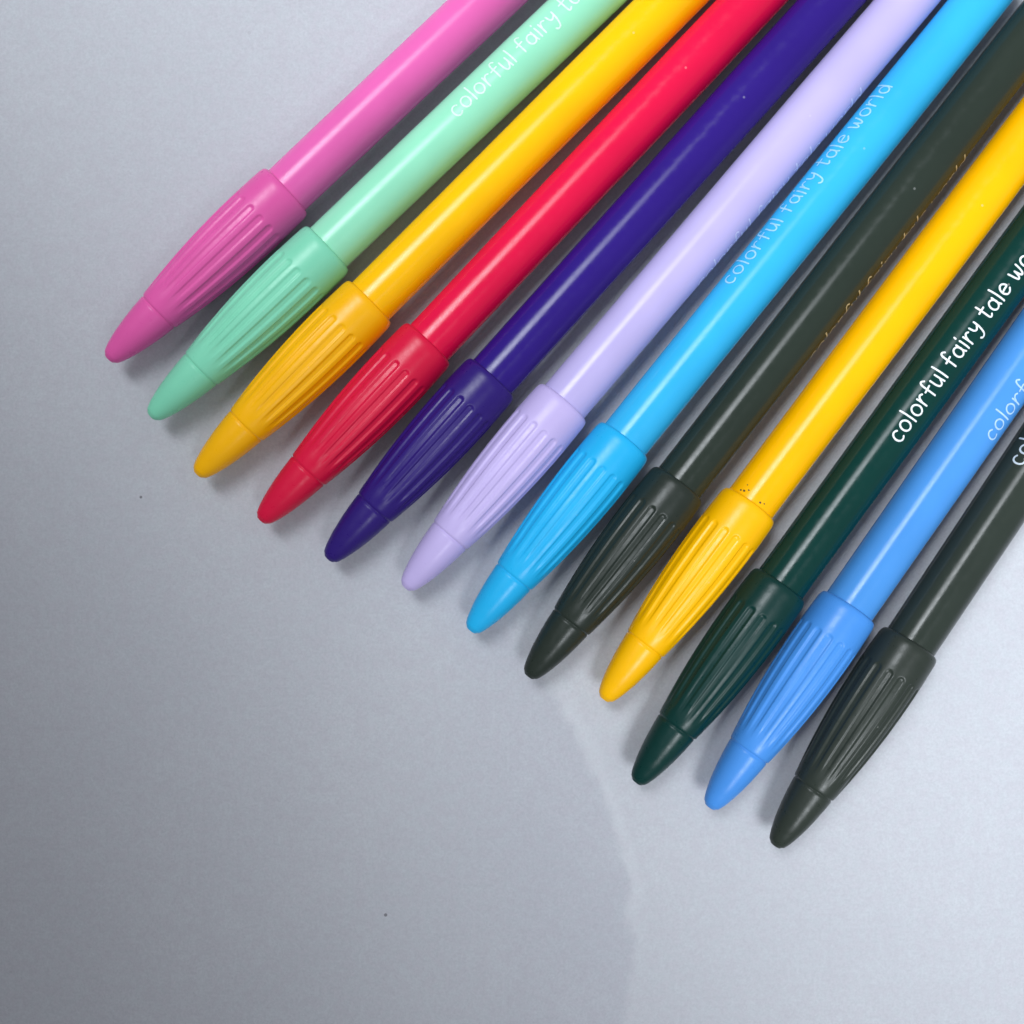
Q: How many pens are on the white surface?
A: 12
